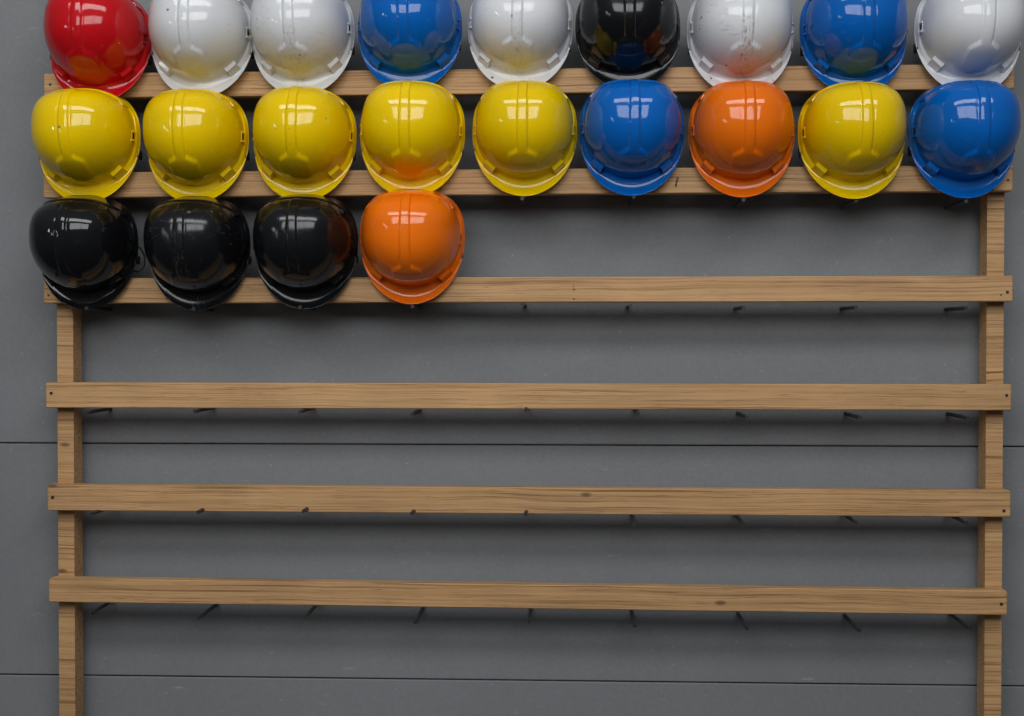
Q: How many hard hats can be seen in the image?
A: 22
